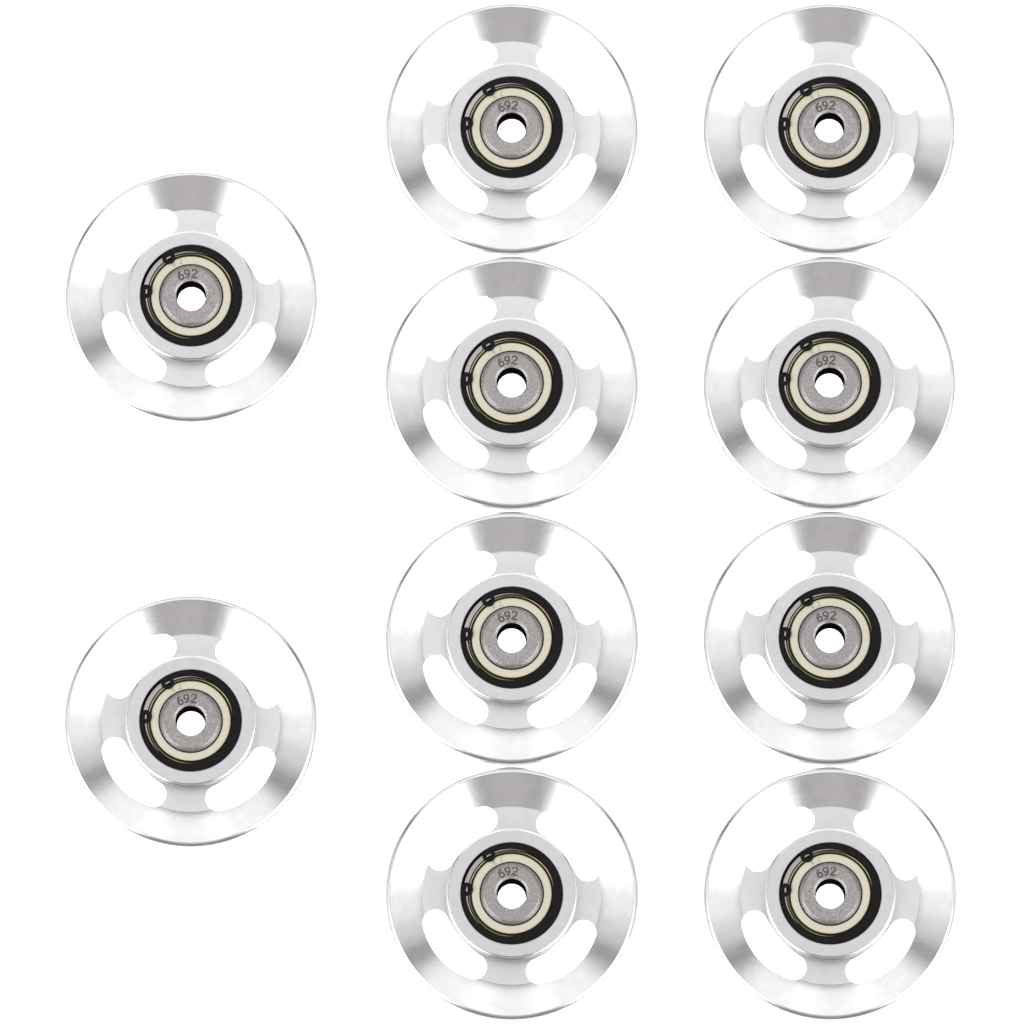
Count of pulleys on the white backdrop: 10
